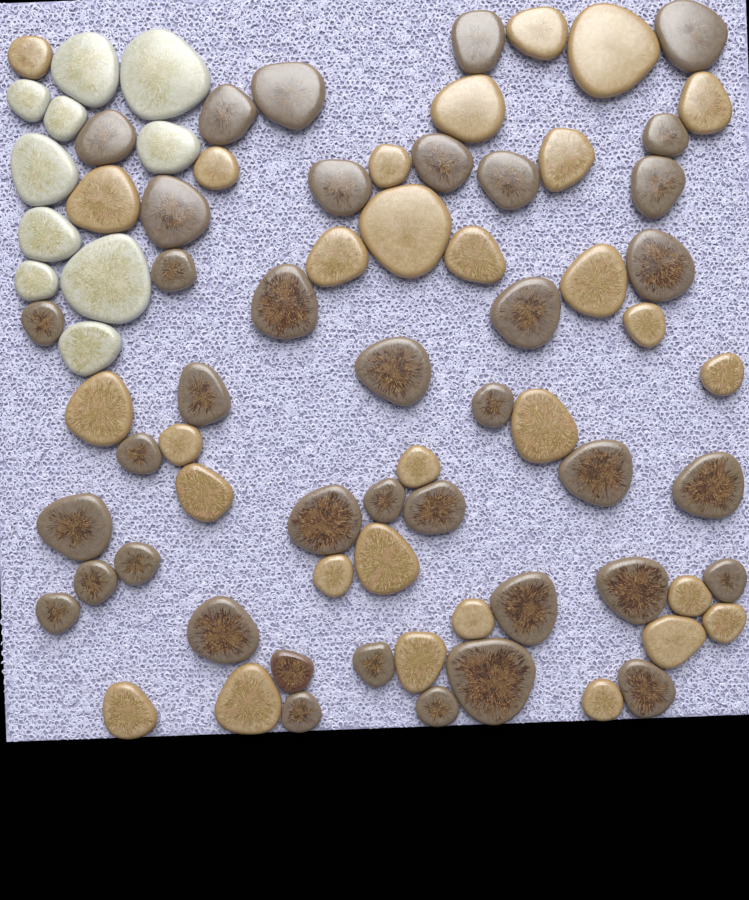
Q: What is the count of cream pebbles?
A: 10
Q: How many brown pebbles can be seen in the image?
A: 39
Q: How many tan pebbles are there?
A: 30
